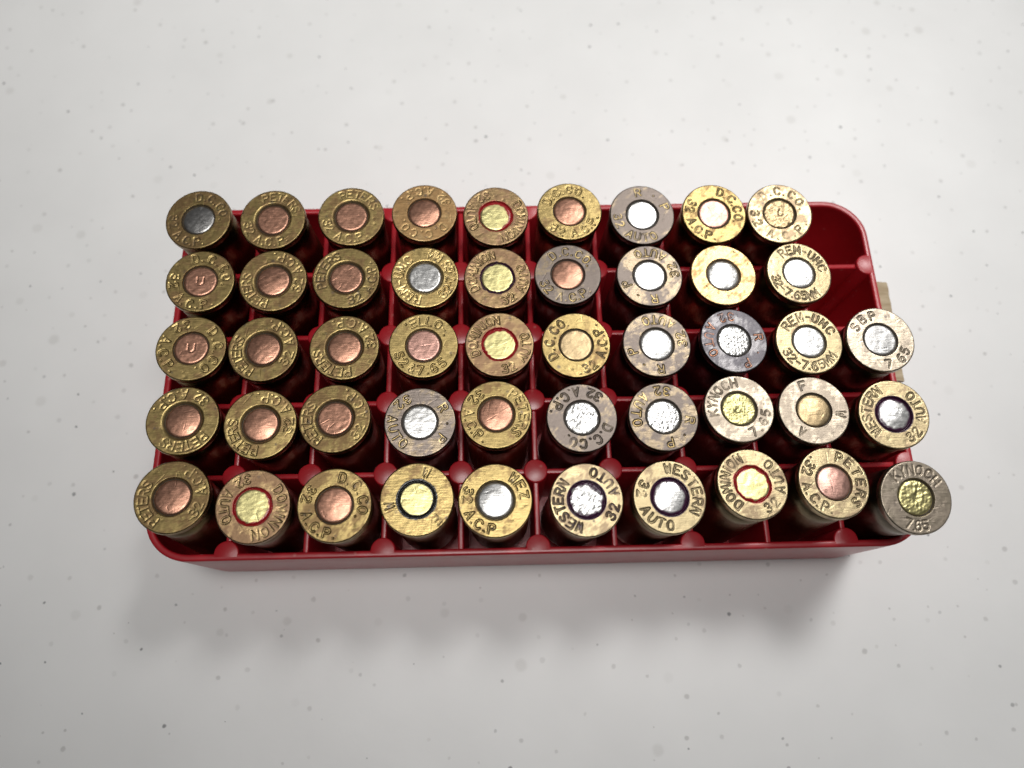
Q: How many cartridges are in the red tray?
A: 48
